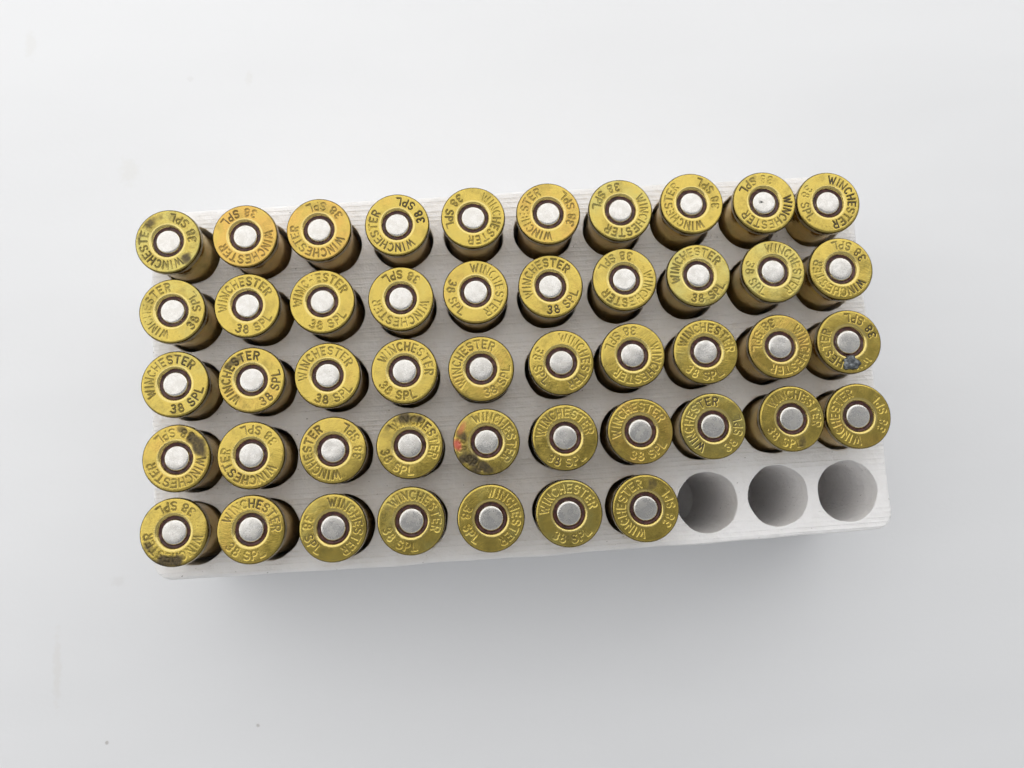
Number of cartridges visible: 47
